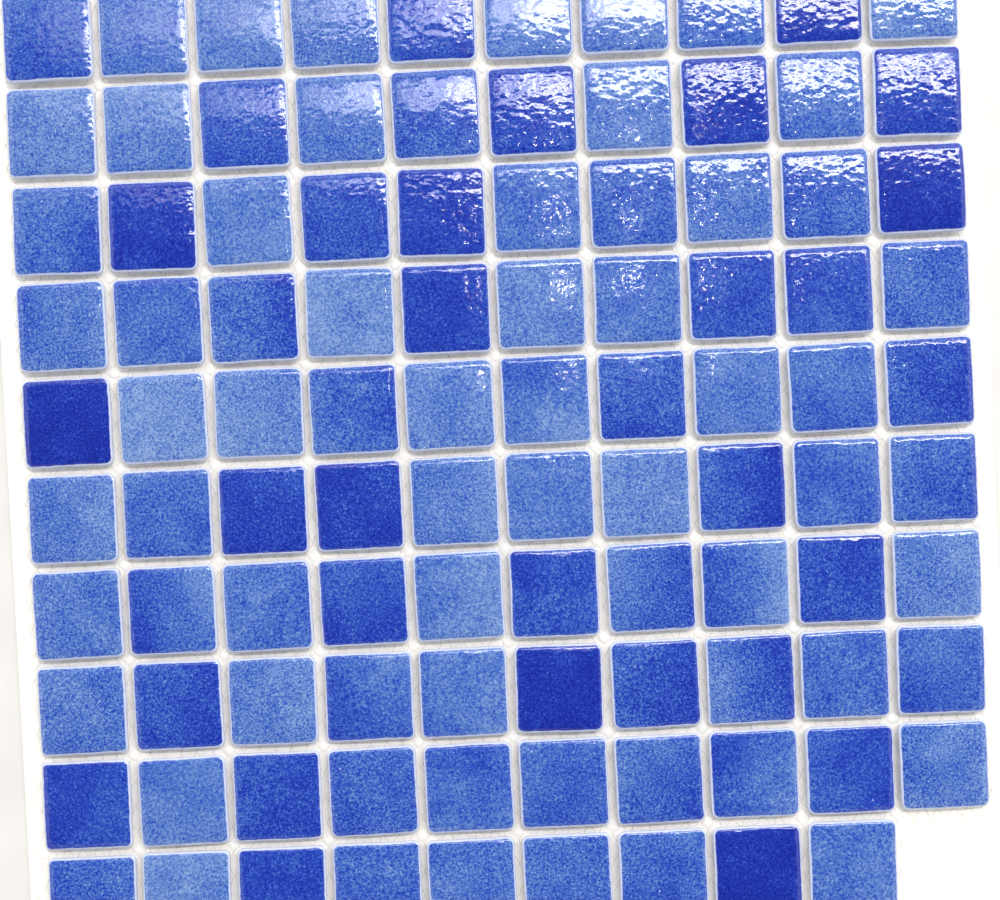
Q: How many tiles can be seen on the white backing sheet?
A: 99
